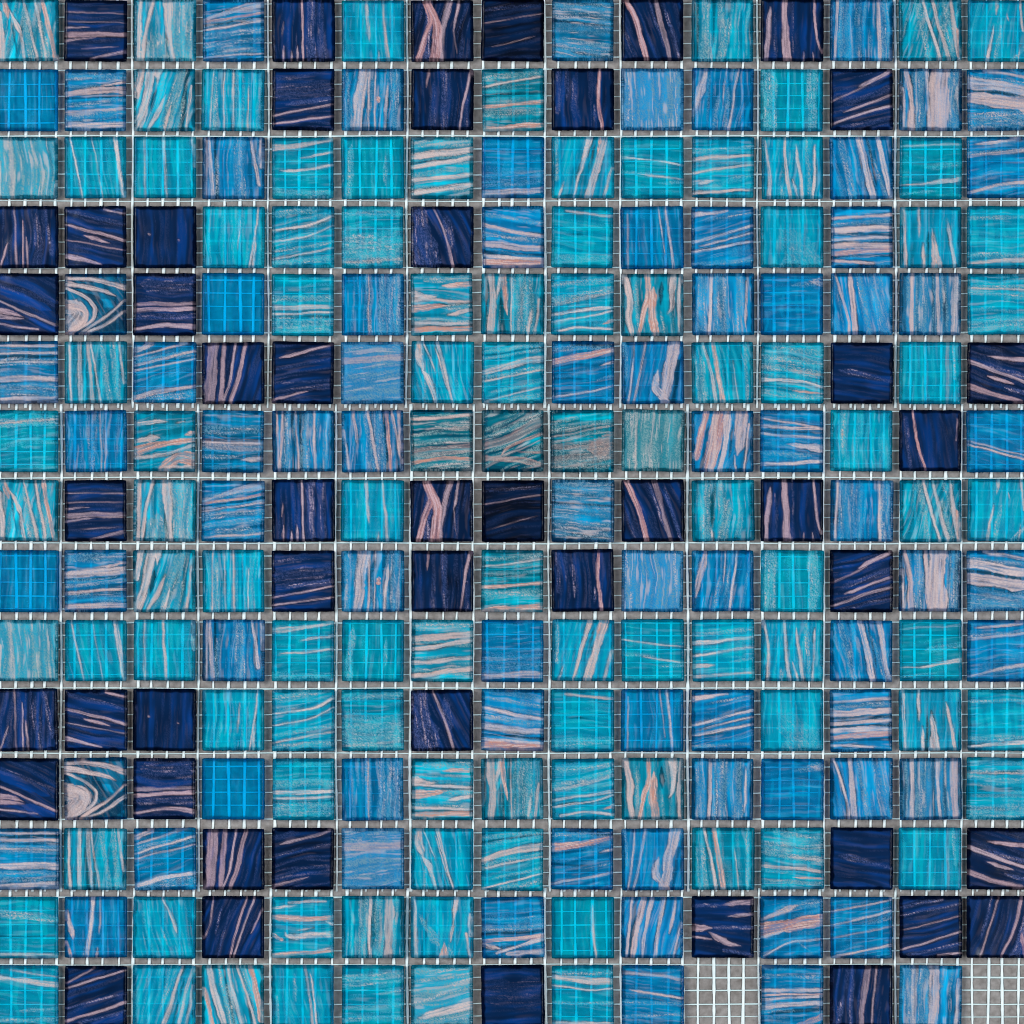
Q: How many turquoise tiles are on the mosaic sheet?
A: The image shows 100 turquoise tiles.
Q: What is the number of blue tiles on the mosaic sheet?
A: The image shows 75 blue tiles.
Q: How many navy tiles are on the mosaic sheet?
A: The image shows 48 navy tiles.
